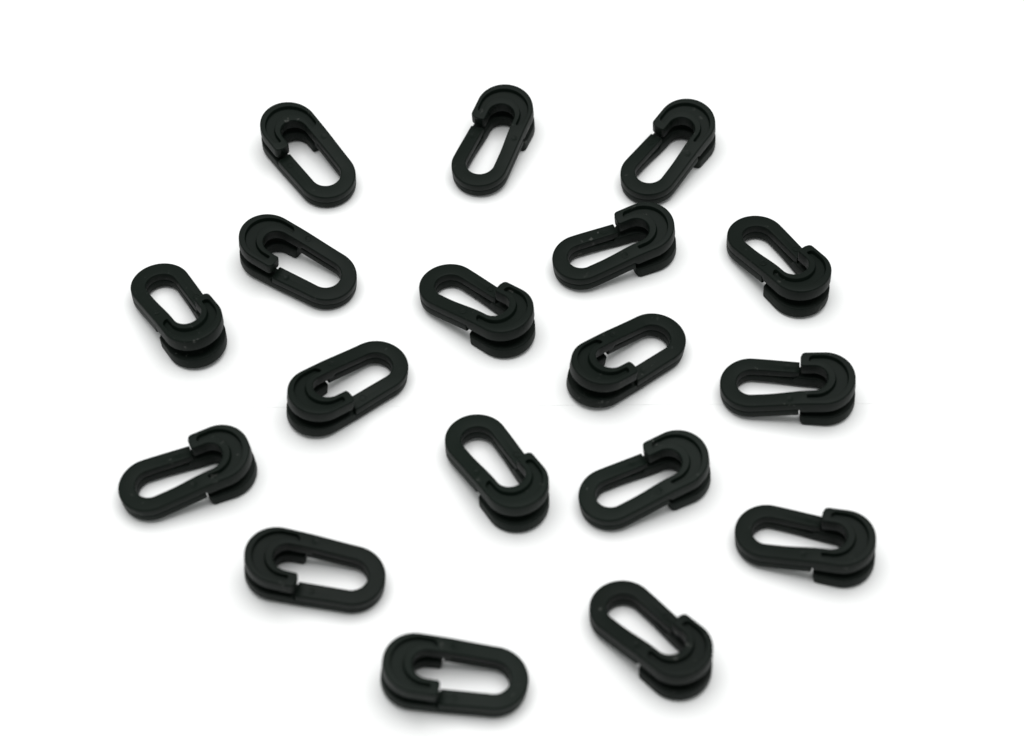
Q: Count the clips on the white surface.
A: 18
